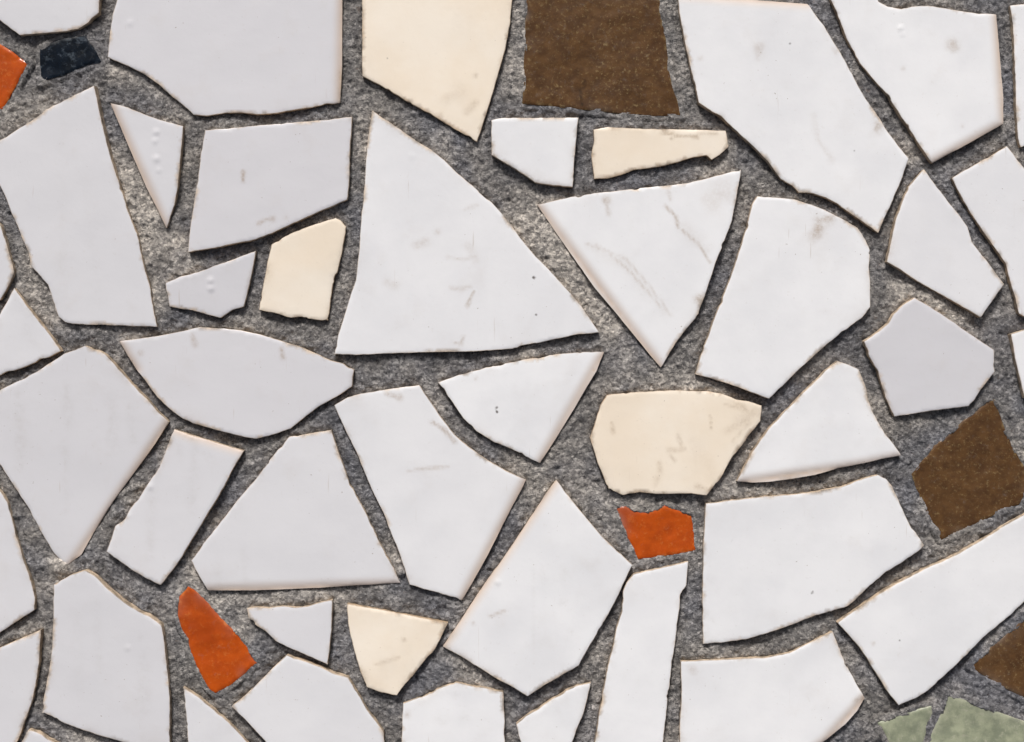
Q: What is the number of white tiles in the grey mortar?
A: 40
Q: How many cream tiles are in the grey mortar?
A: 5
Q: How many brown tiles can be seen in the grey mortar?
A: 3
